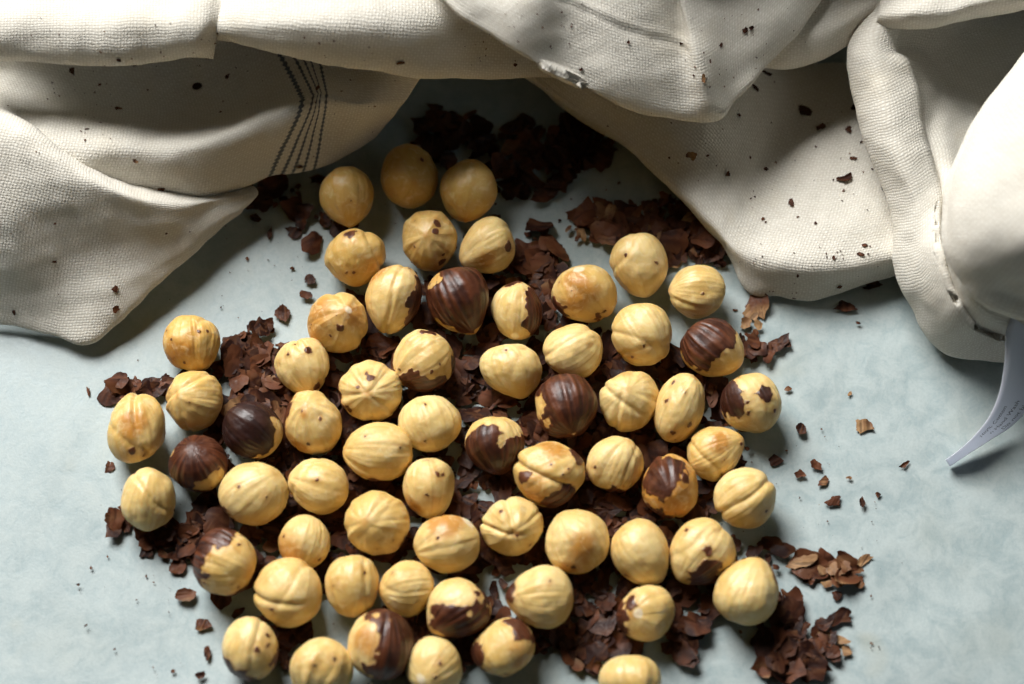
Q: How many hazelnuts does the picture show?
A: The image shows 63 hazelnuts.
